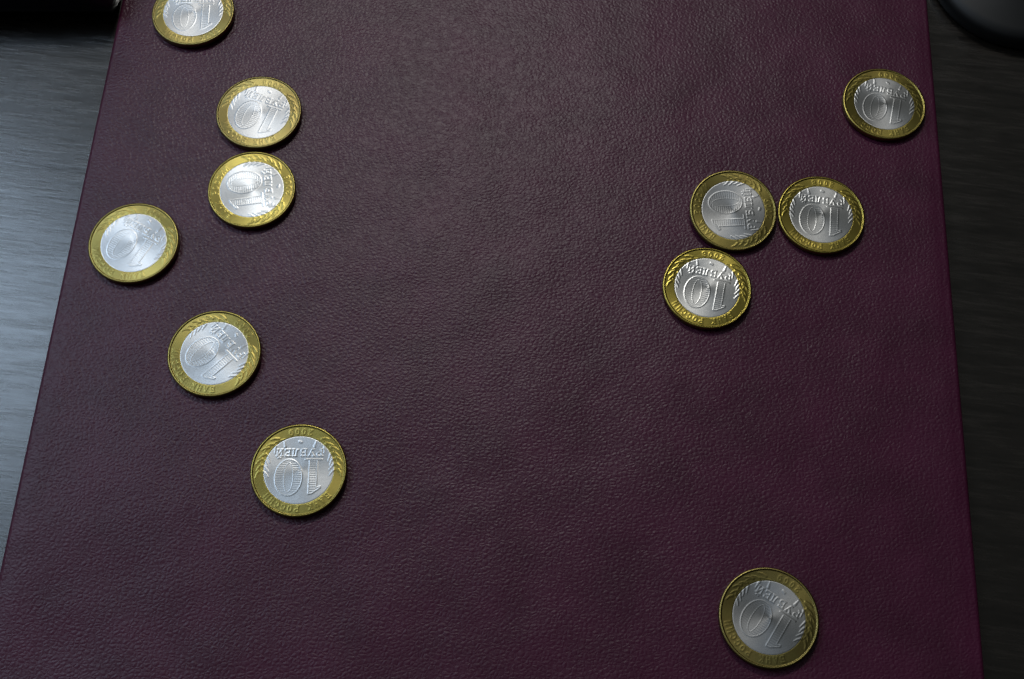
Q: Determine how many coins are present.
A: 11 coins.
